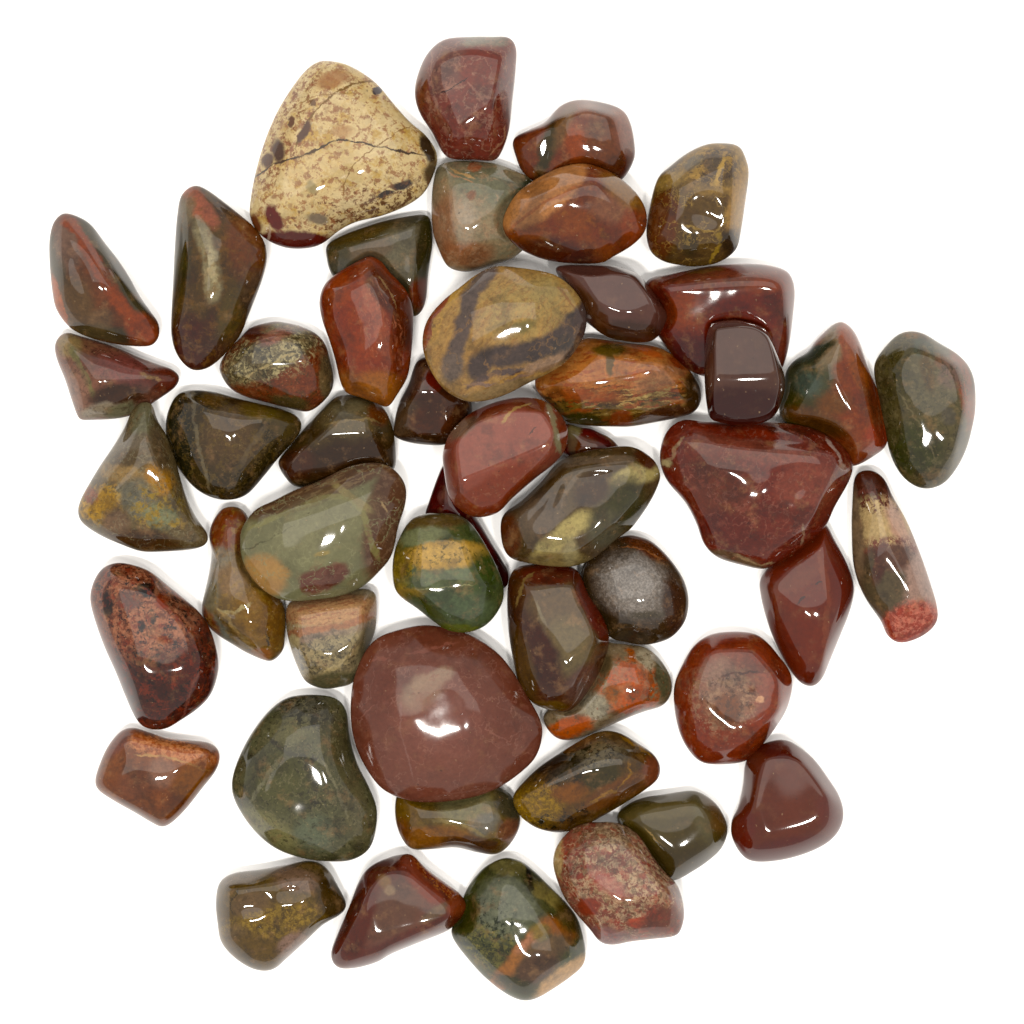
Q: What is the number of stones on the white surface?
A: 50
